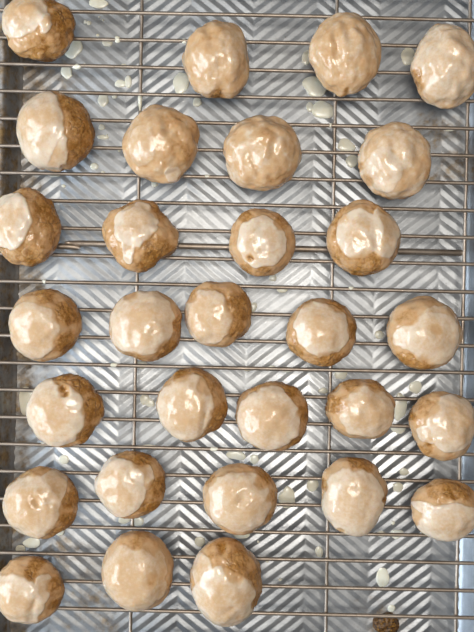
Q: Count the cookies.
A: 30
